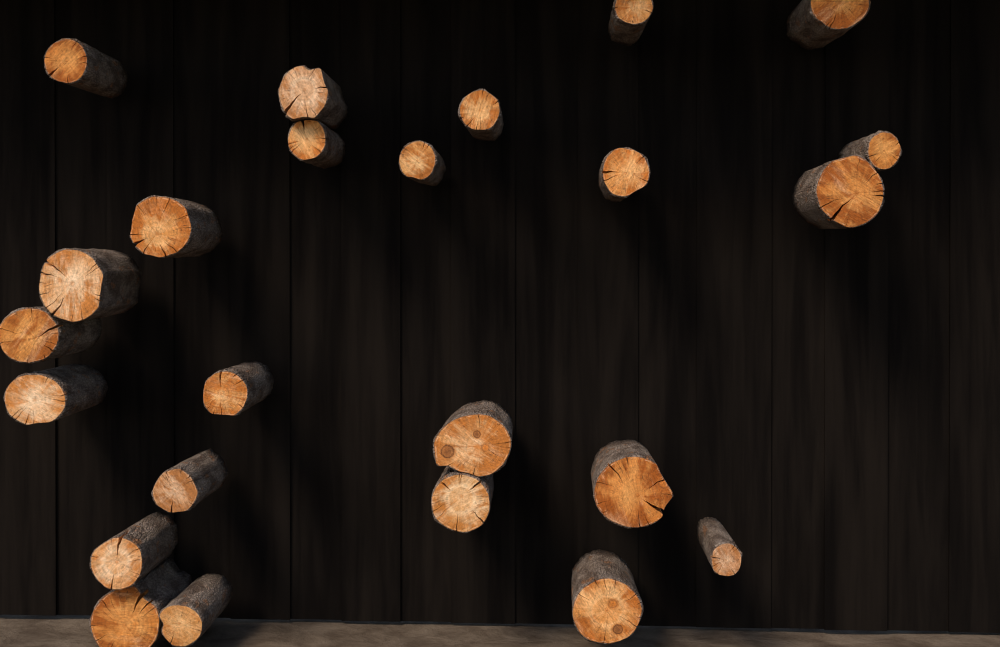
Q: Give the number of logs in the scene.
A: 24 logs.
